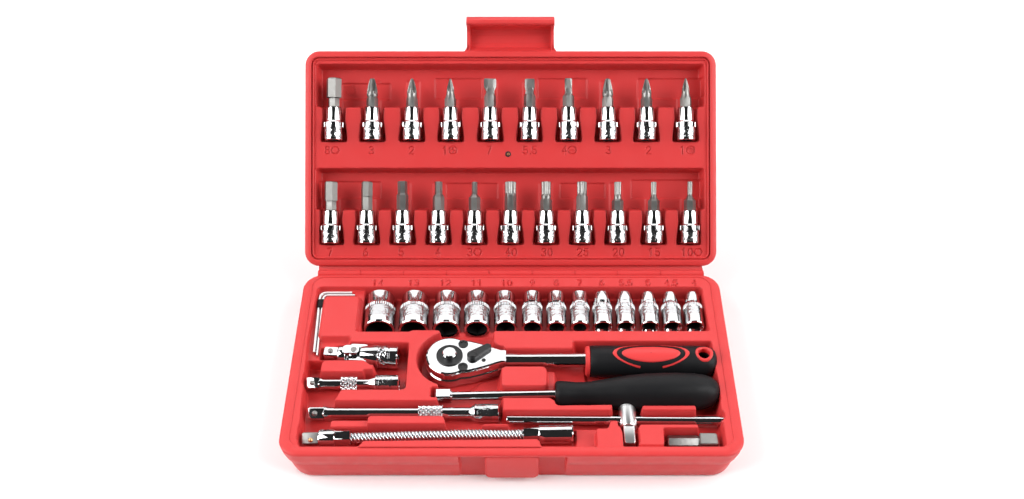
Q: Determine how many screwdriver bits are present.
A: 21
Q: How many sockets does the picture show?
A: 13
